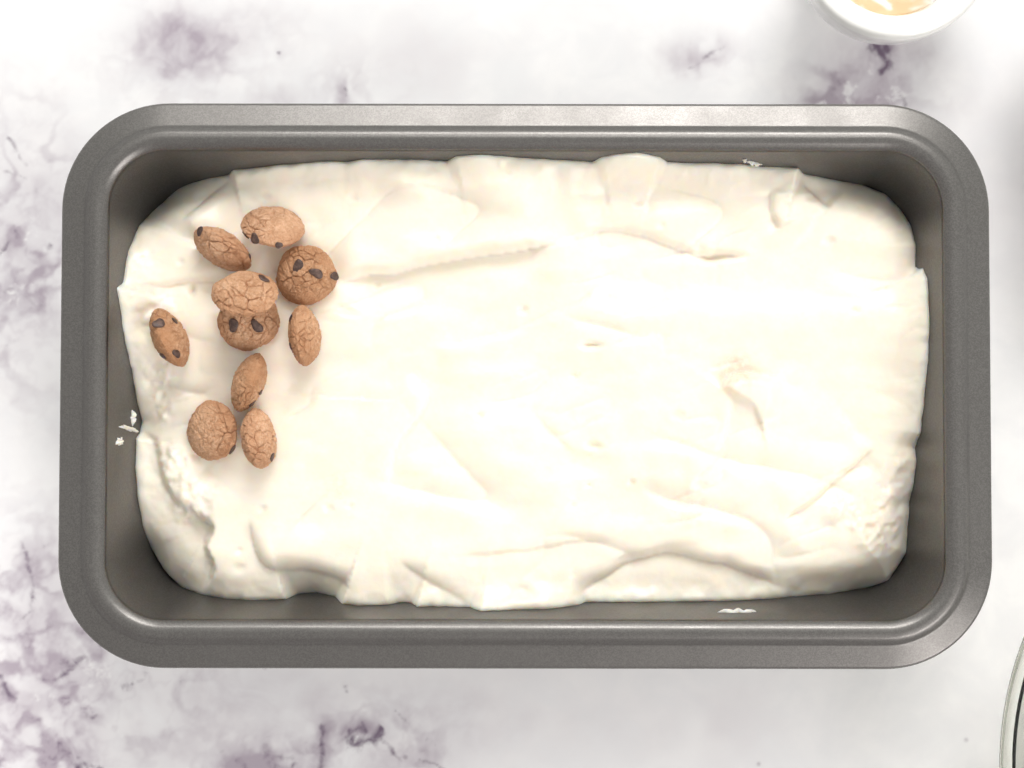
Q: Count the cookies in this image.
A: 10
